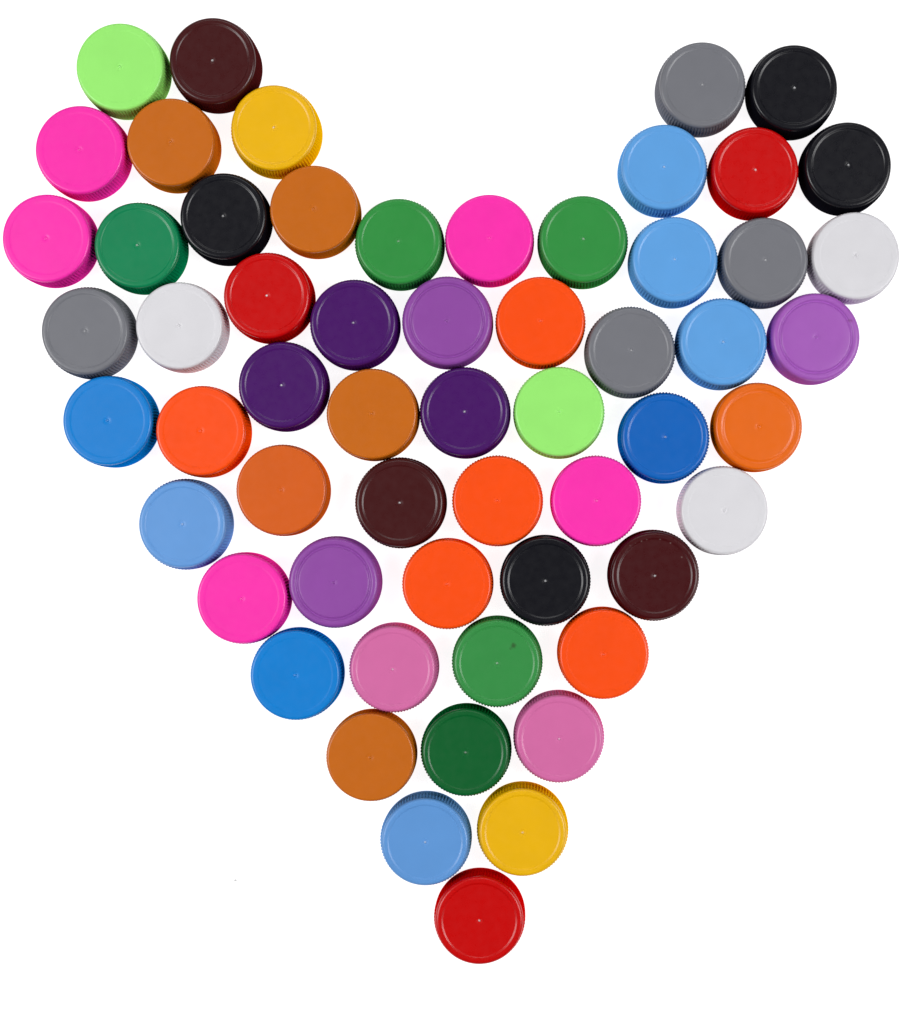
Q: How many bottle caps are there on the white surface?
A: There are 58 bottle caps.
